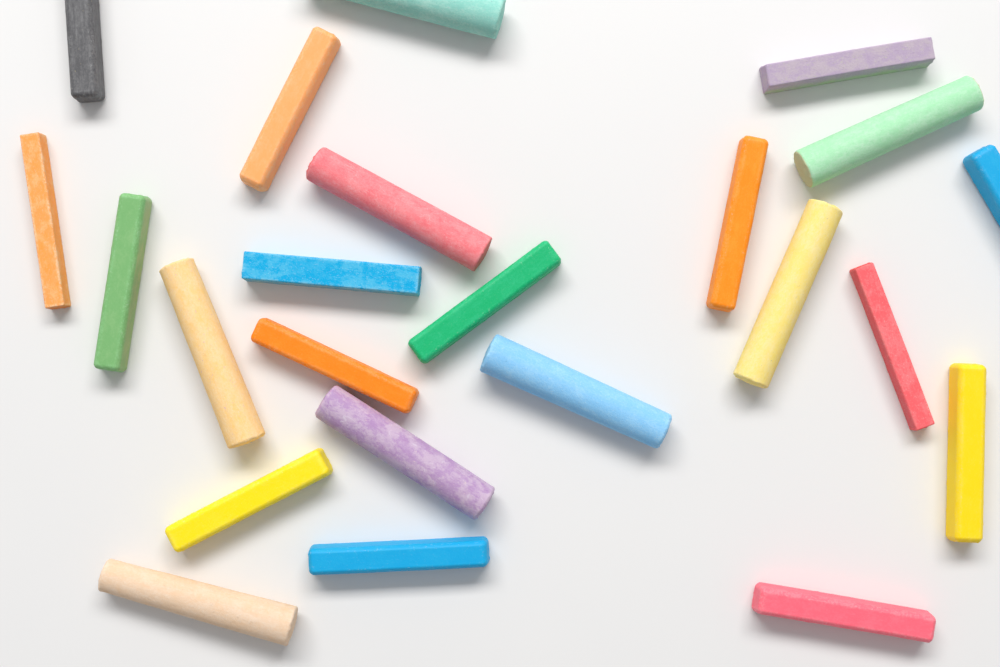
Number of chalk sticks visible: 23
